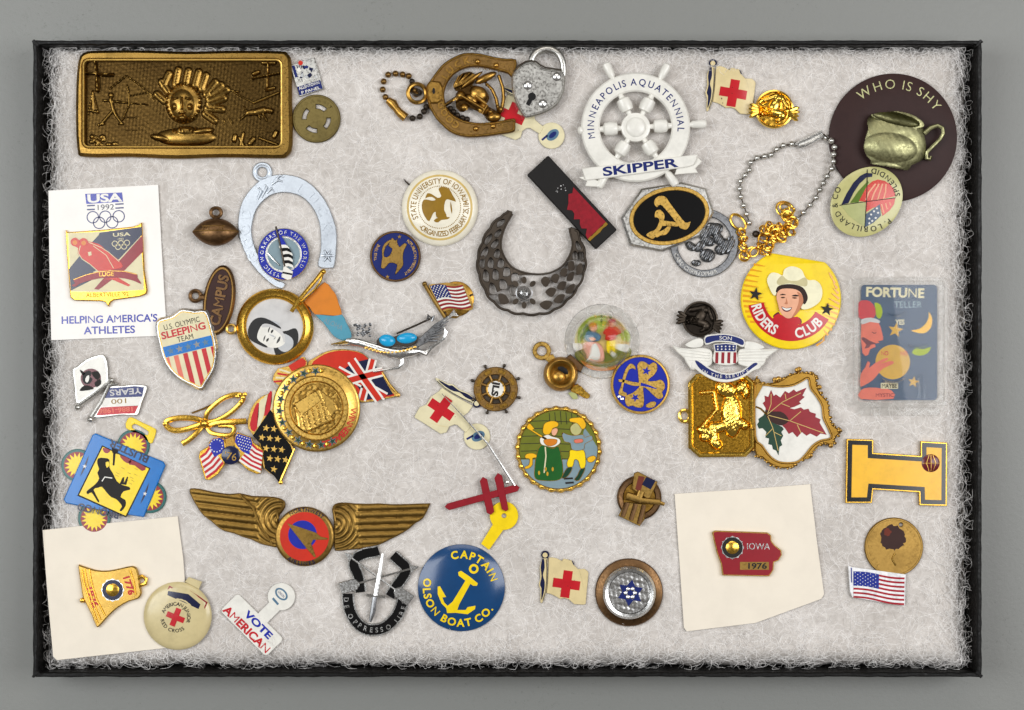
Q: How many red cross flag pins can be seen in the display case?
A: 4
